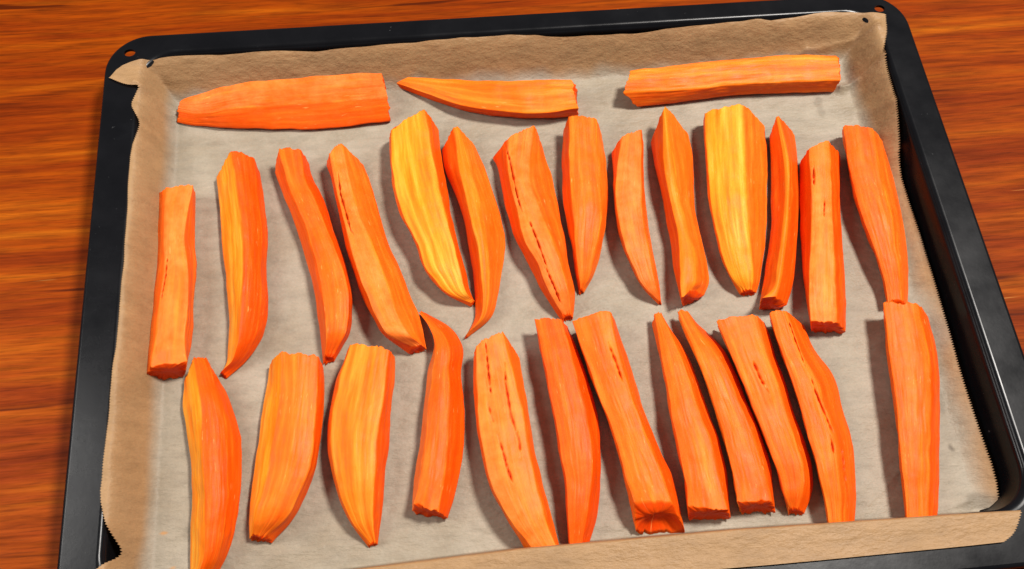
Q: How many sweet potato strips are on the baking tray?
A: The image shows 29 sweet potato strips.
